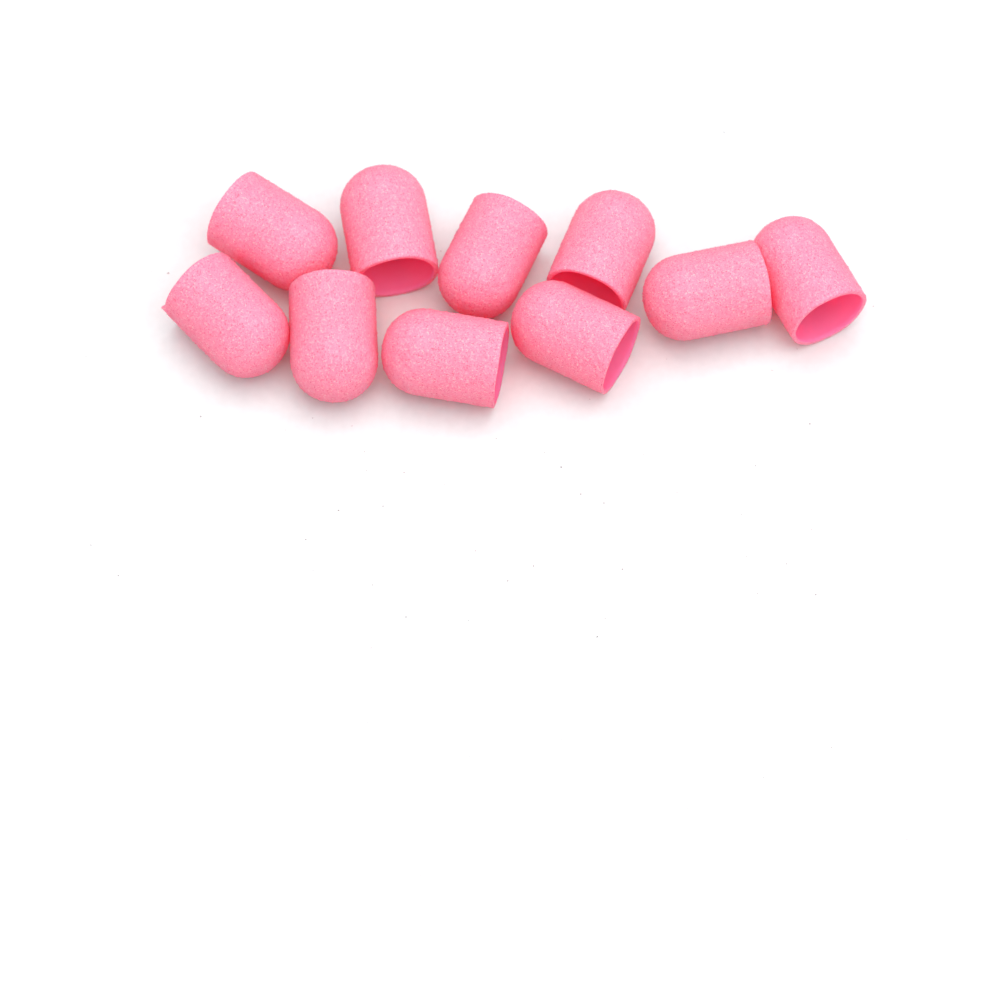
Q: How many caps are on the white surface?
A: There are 10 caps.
